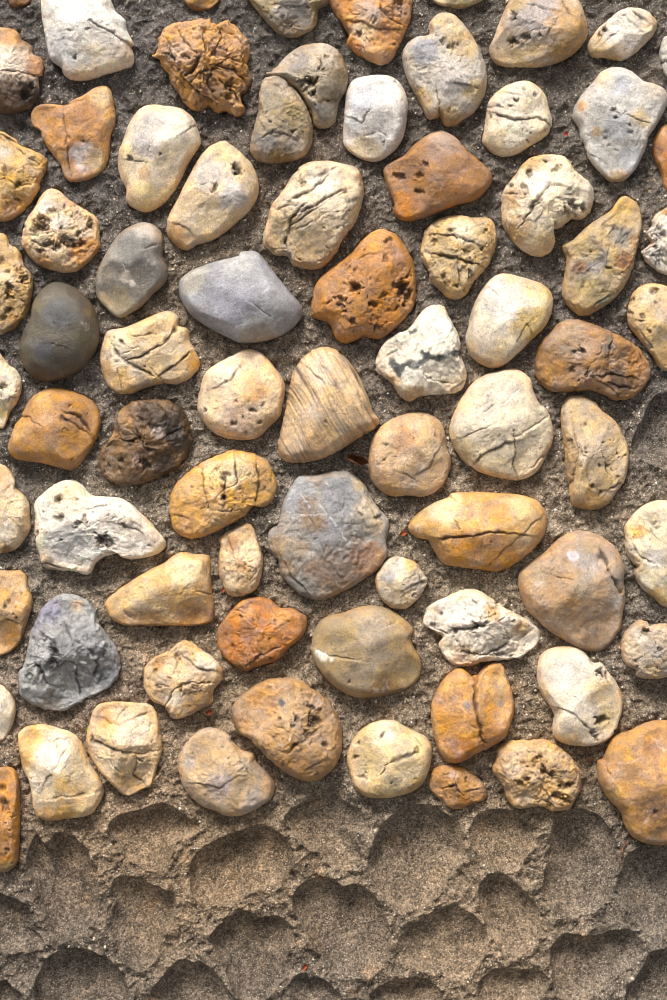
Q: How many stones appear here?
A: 76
